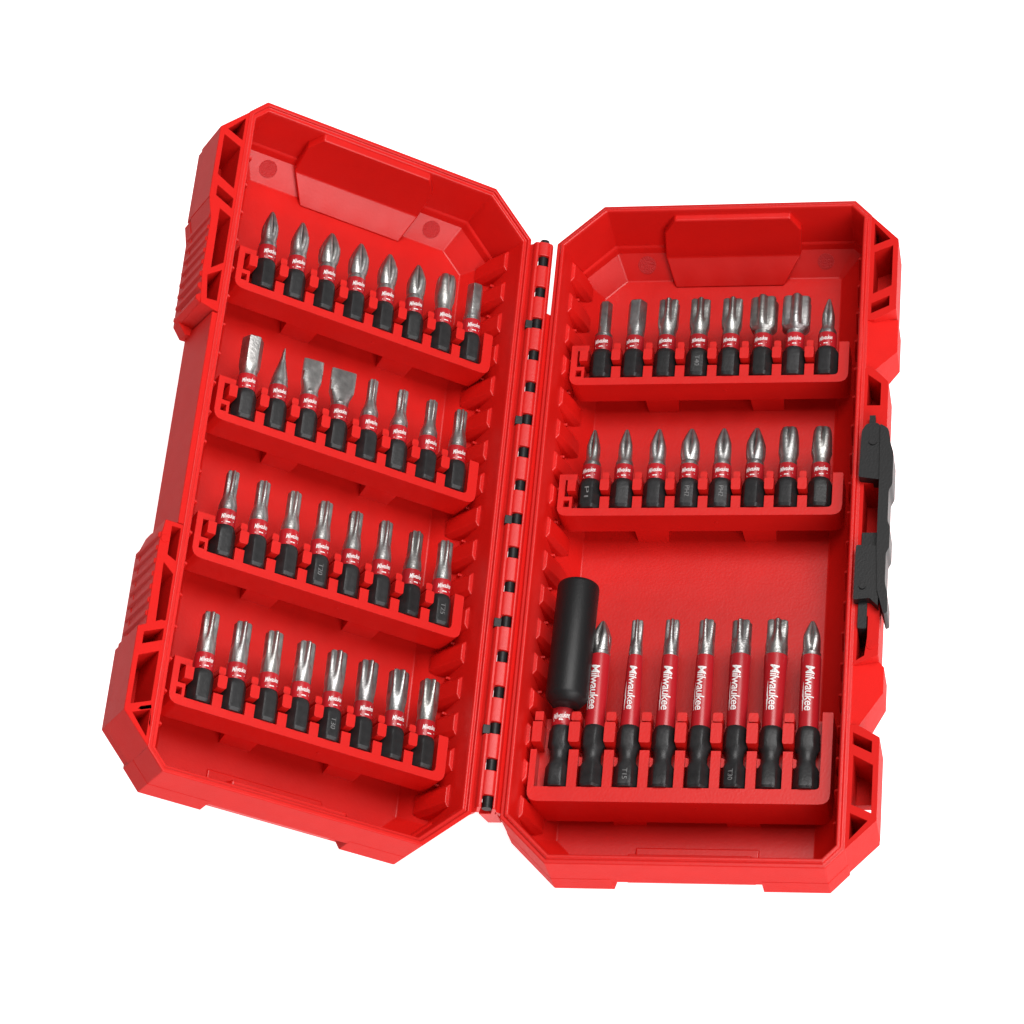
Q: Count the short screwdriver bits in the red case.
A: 48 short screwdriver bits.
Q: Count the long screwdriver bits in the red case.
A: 7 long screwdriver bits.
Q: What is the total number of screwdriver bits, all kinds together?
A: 55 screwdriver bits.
